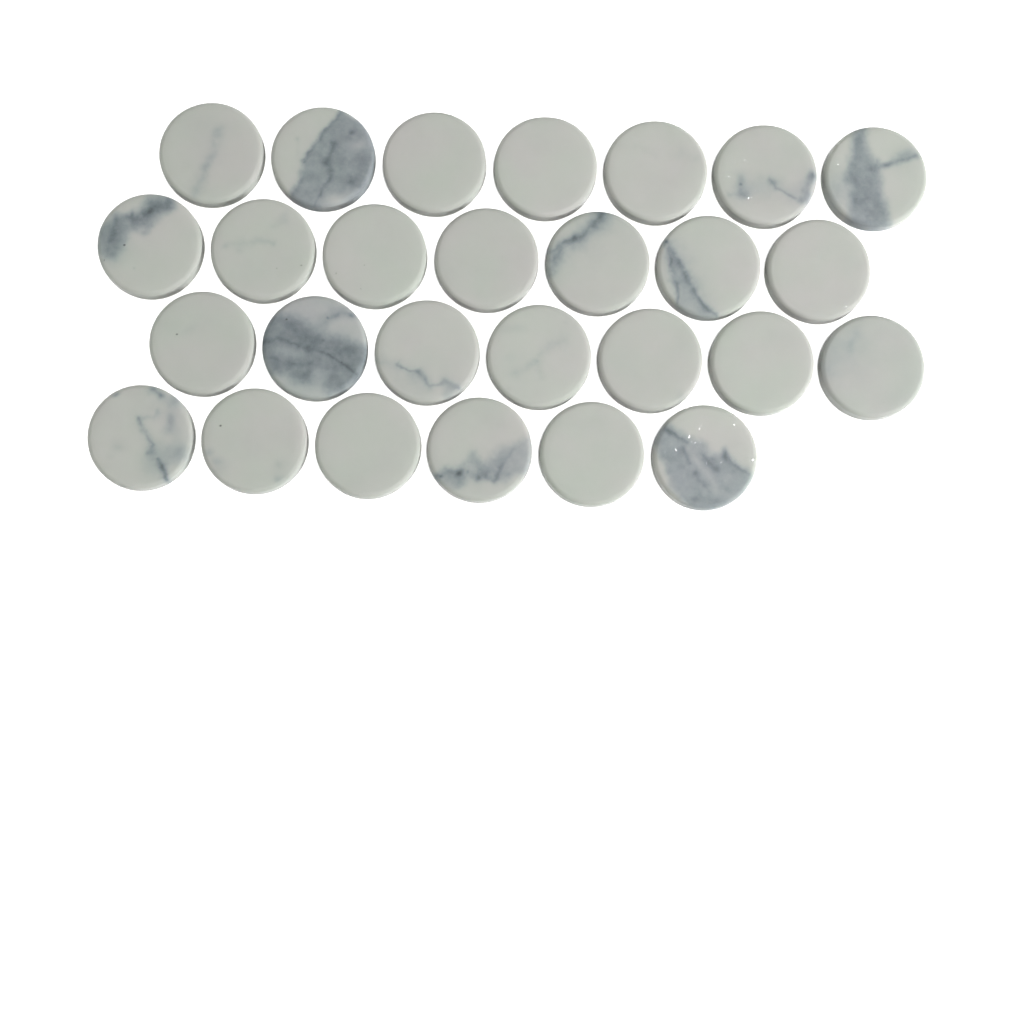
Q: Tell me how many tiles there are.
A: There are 27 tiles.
